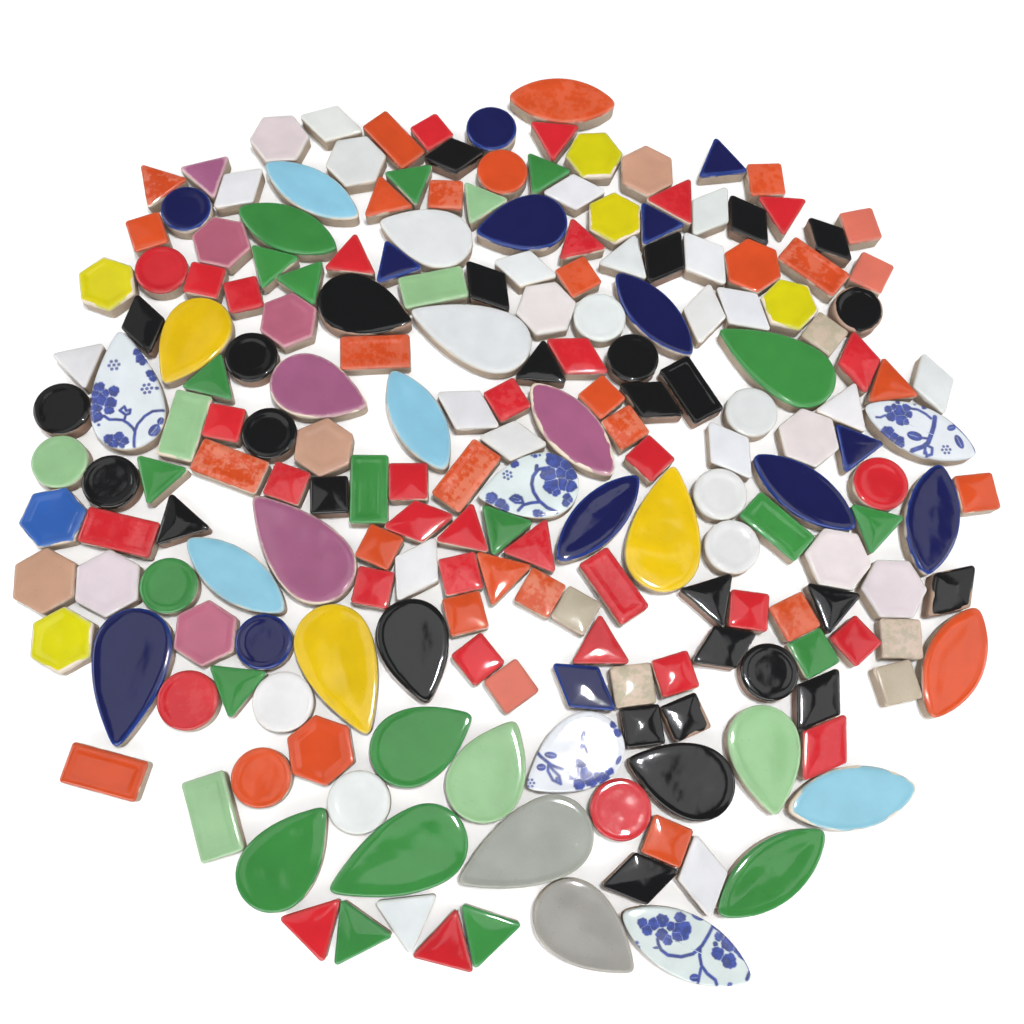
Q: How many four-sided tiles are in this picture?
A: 82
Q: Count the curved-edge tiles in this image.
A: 62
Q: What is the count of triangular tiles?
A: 39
